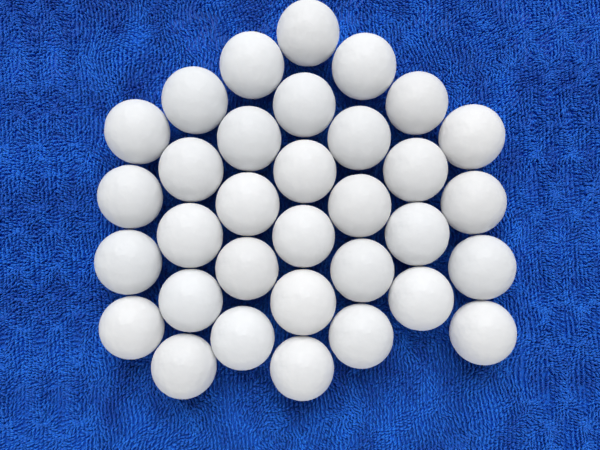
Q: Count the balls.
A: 33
